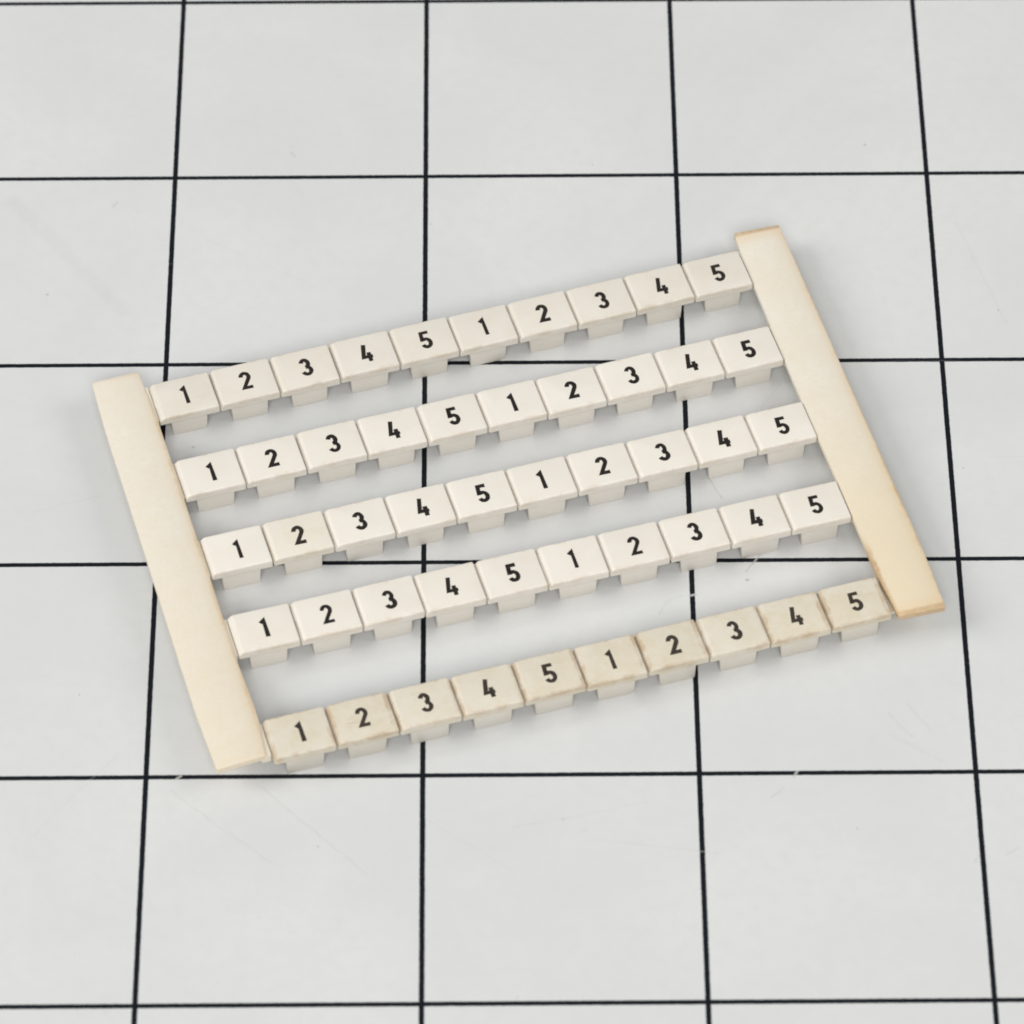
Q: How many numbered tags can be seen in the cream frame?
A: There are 50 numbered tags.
